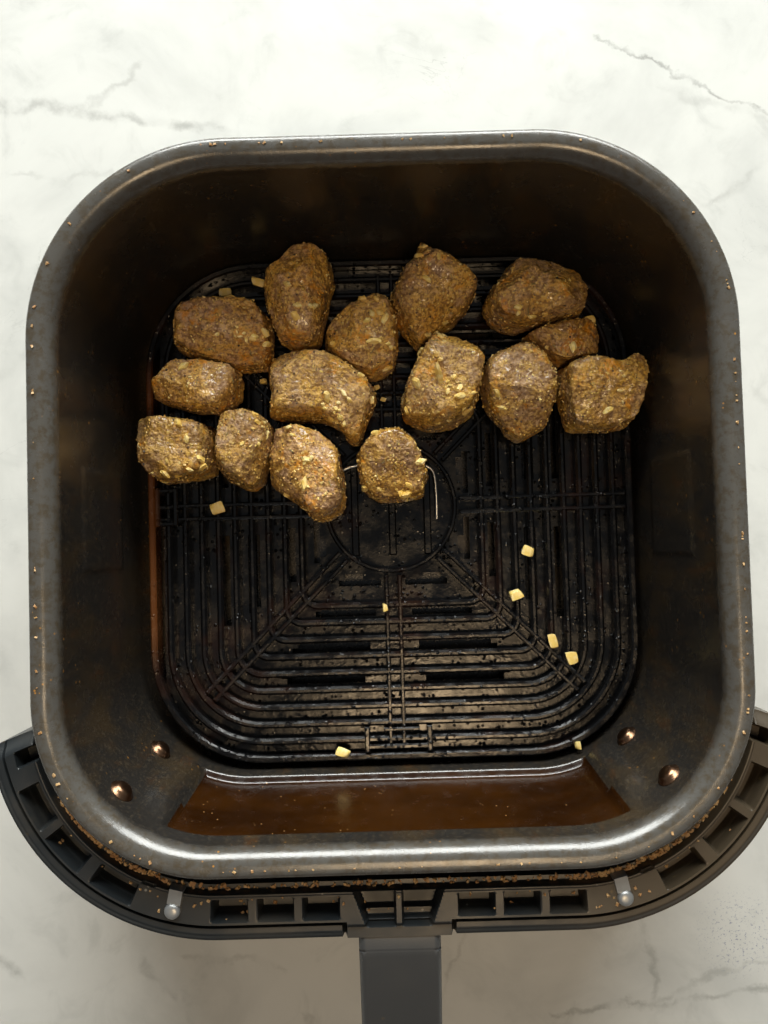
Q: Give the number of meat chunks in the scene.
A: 15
